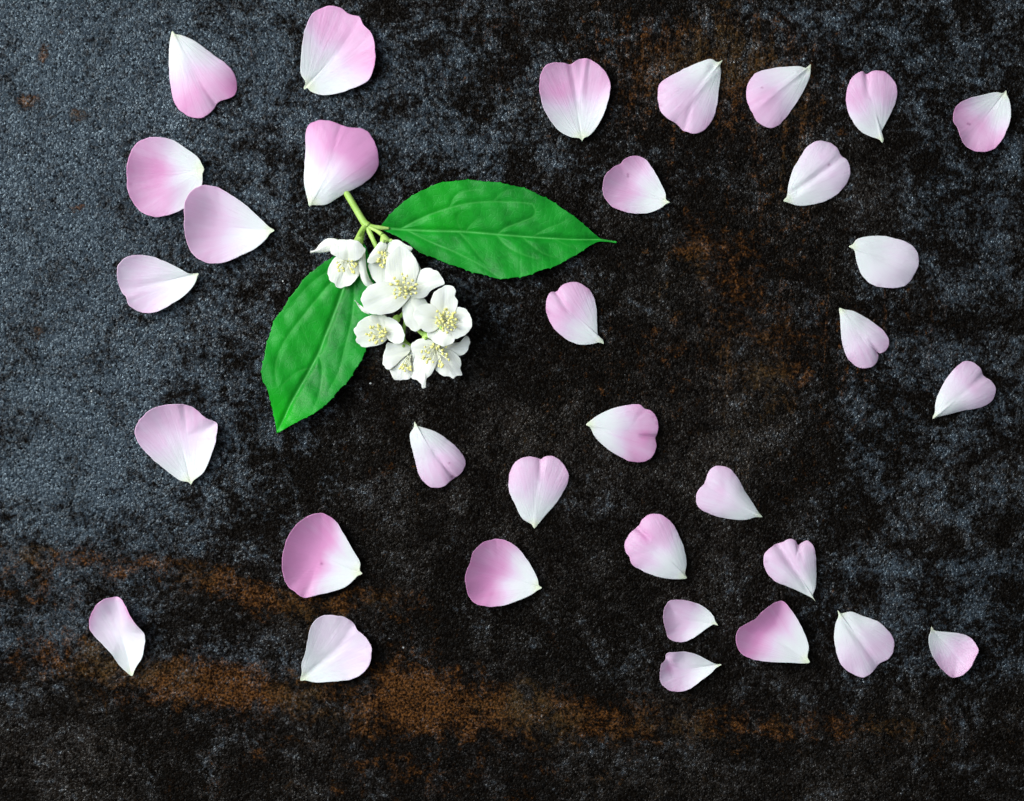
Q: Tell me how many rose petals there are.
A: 33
